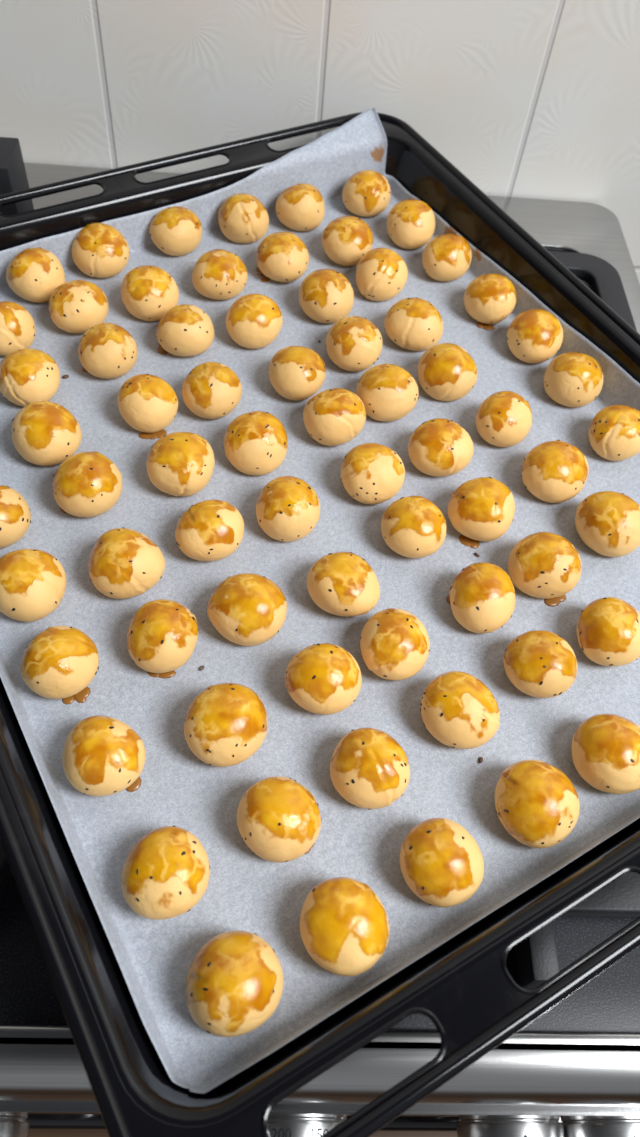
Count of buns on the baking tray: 69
